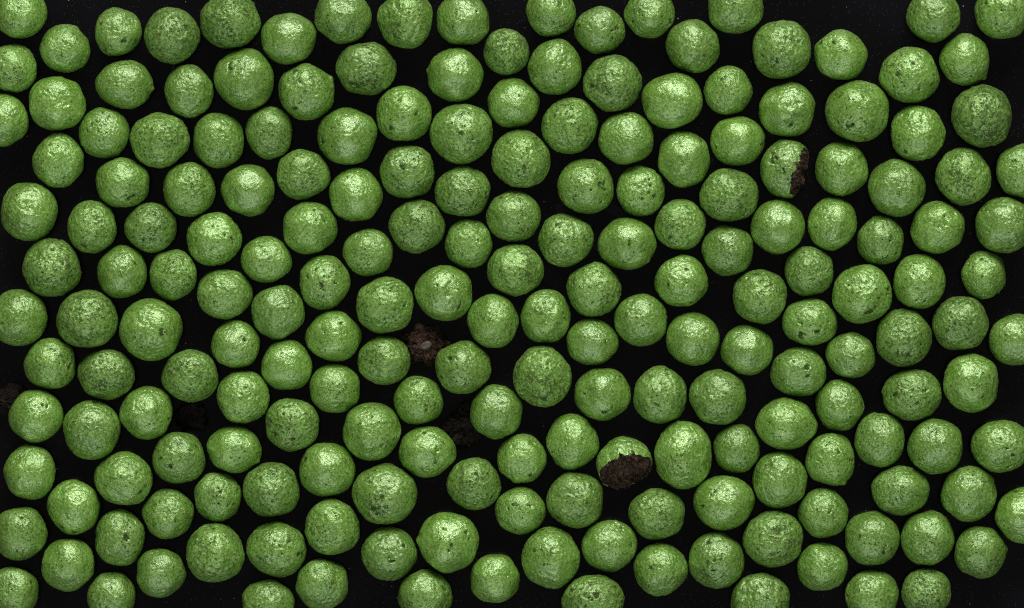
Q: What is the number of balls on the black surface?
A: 200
